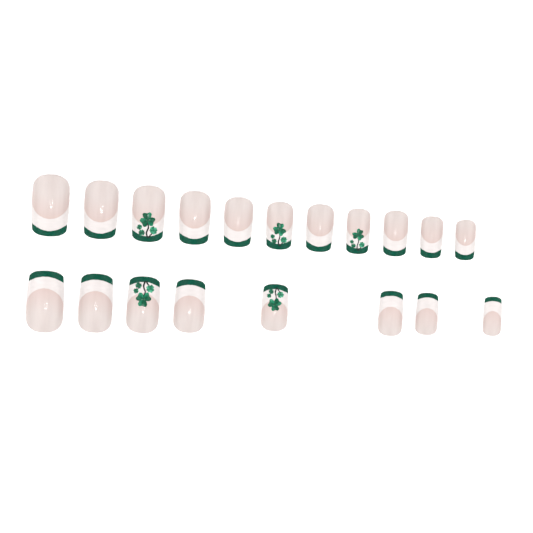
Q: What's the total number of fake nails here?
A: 19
